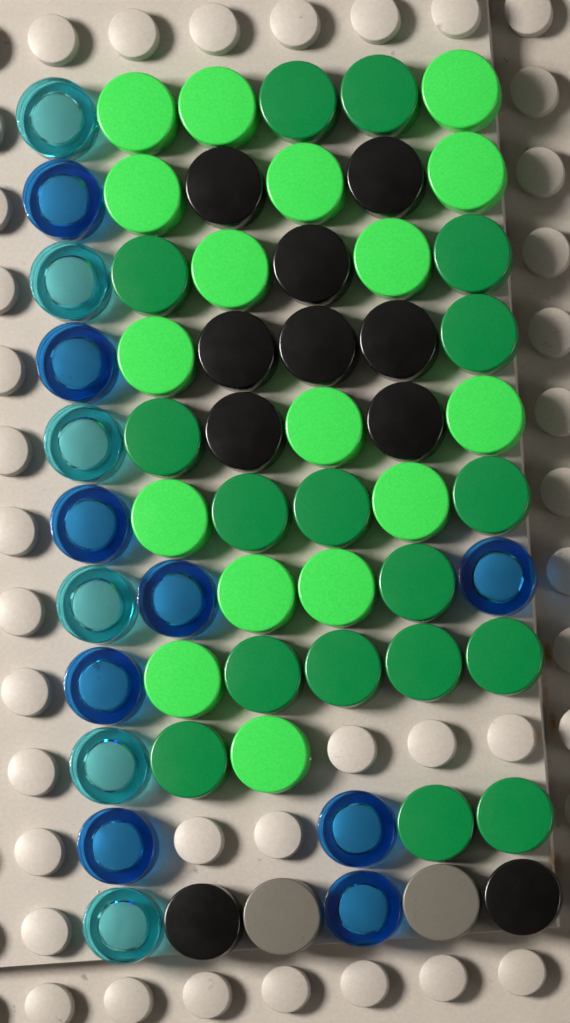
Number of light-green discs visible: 17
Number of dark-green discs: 17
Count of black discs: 10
